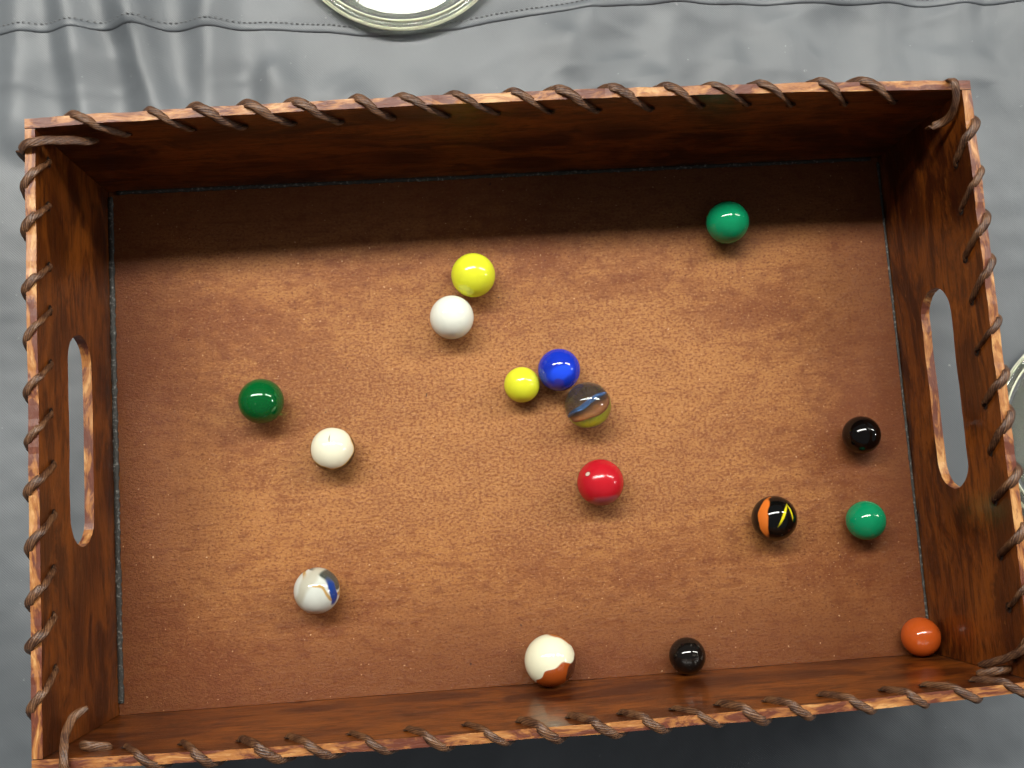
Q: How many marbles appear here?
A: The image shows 16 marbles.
